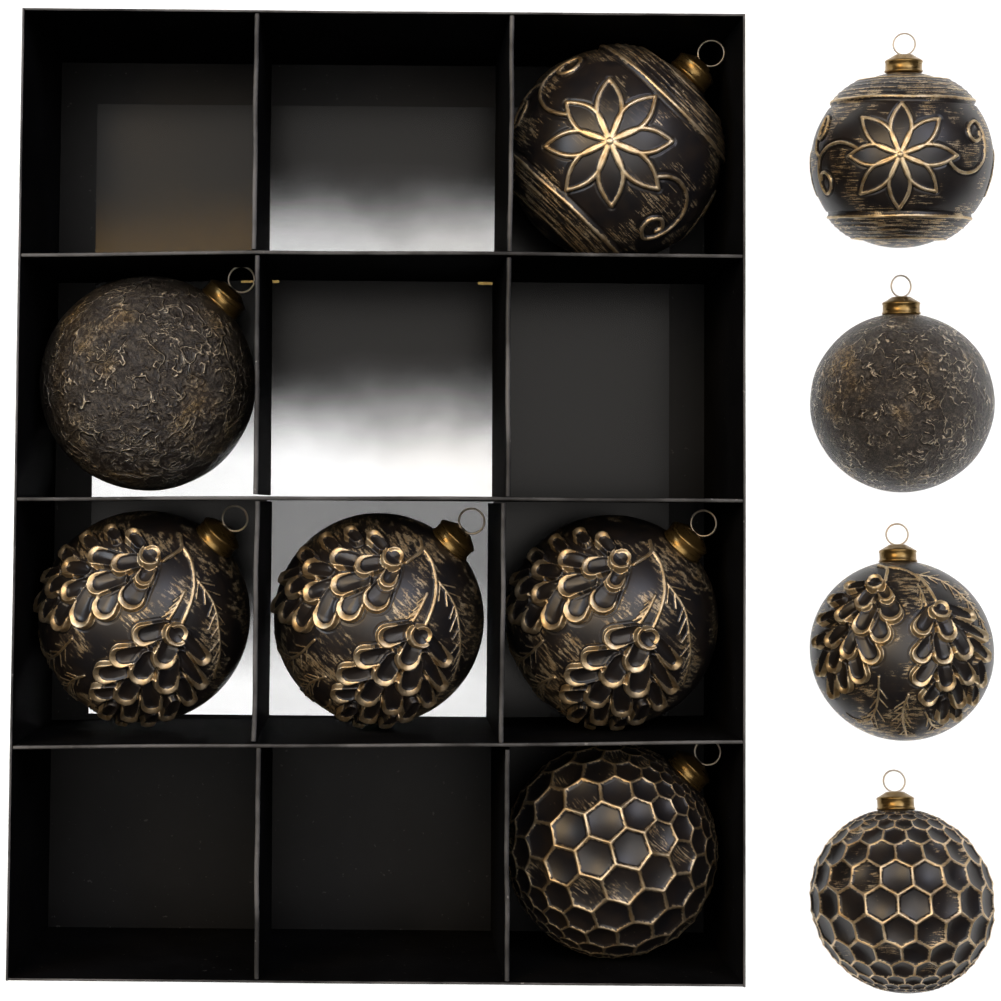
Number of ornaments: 10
